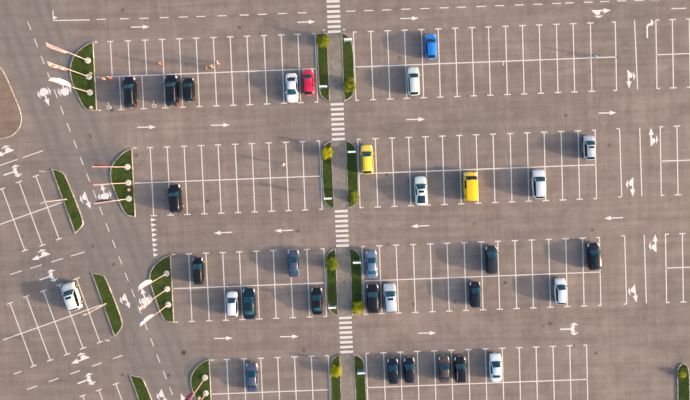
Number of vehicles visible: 32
